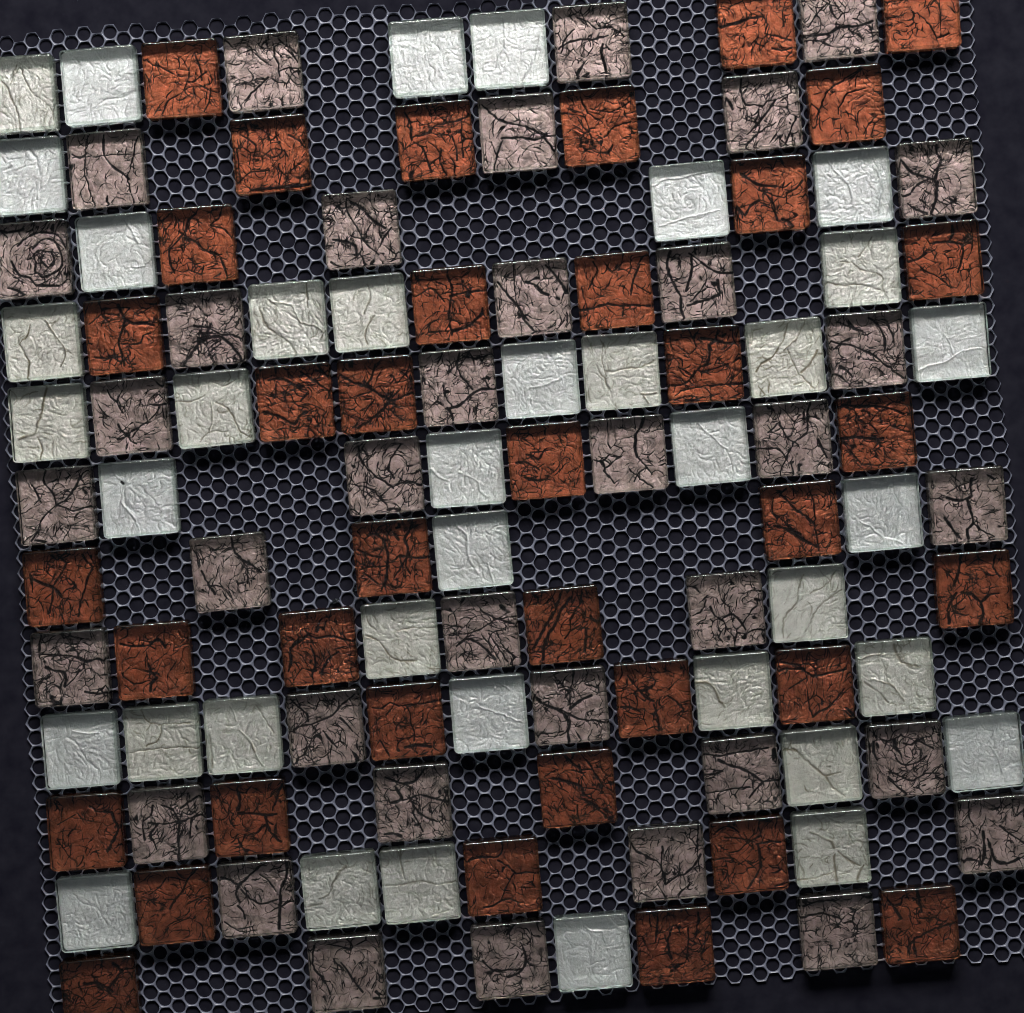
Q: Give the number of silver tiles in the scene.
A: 38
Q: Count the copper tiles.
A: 37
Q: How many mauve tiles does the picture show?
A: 36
